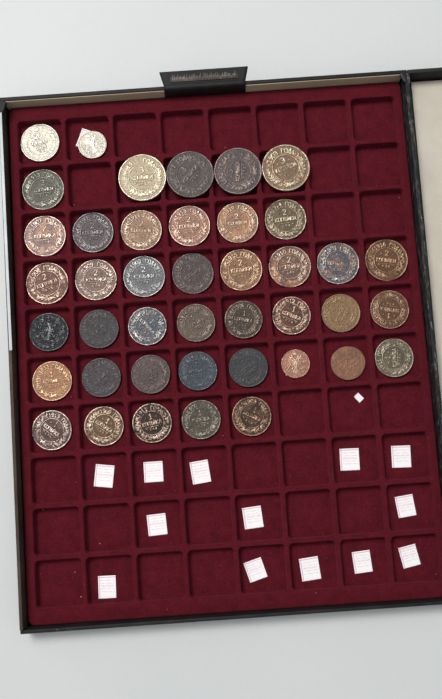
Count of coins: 42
